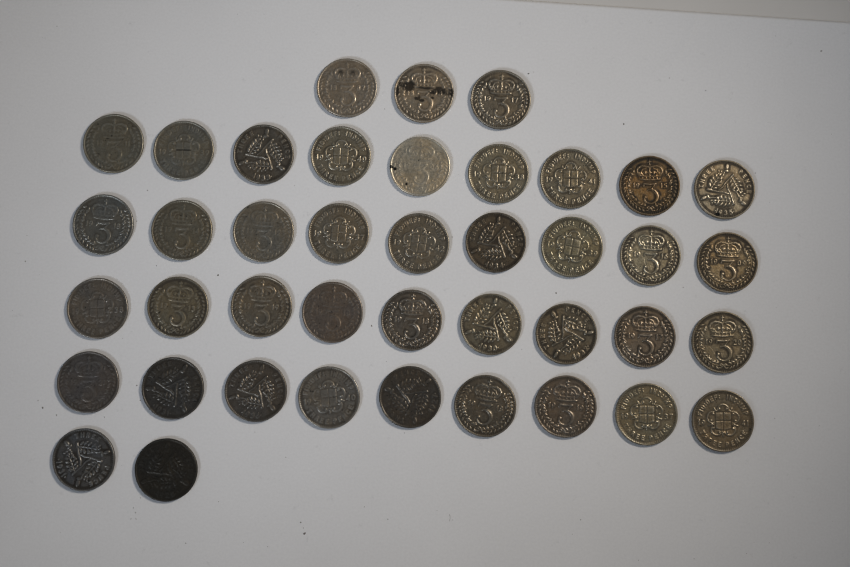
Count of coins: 41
